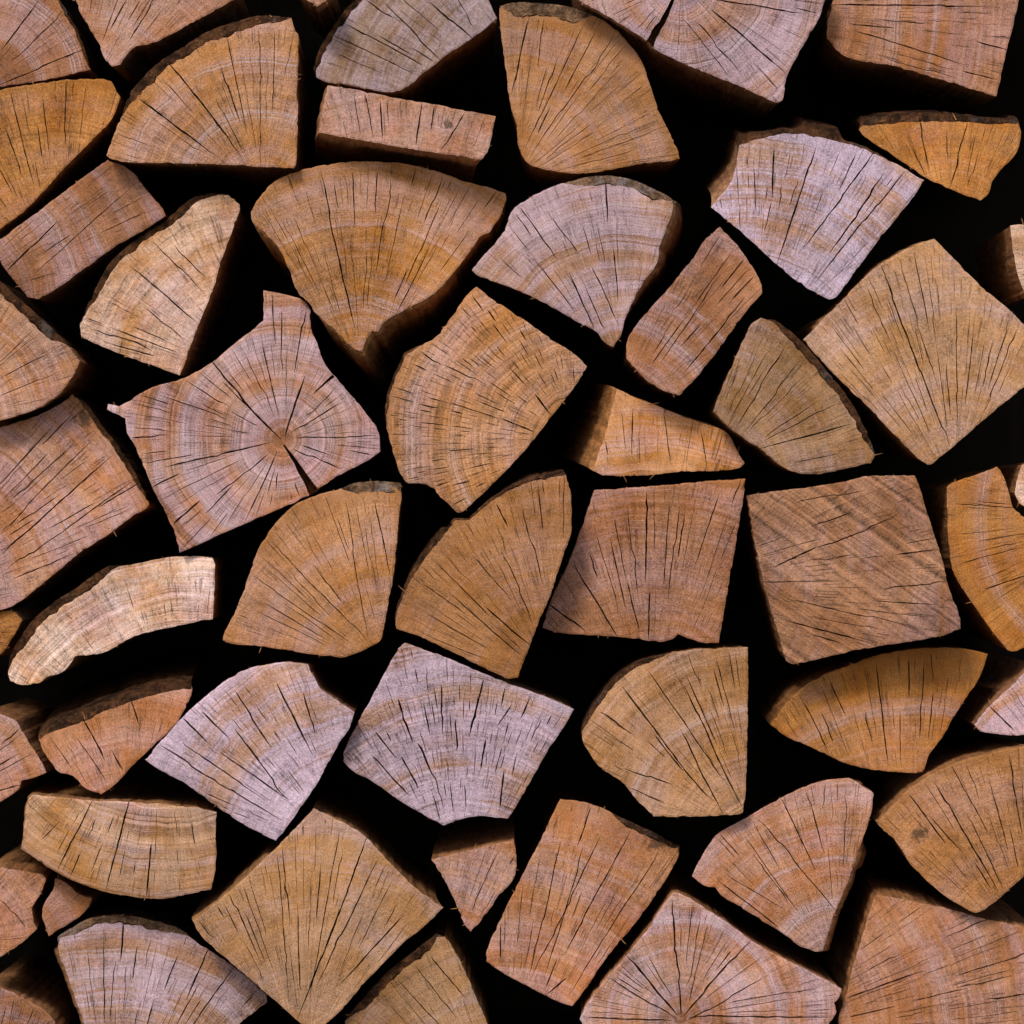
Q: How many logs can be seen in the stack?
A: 53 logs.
